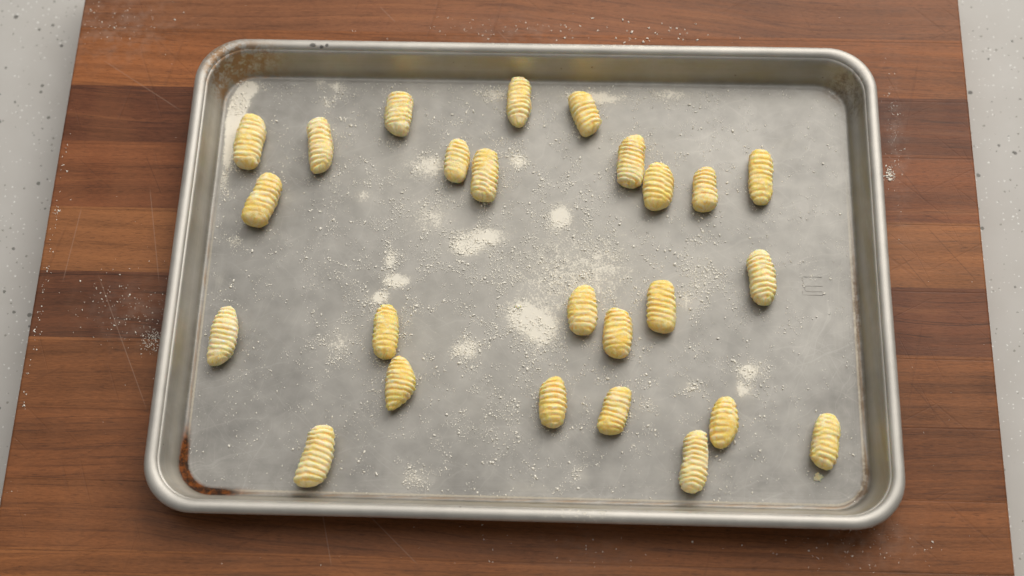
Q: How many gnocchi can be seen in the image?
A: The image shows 25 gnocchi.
